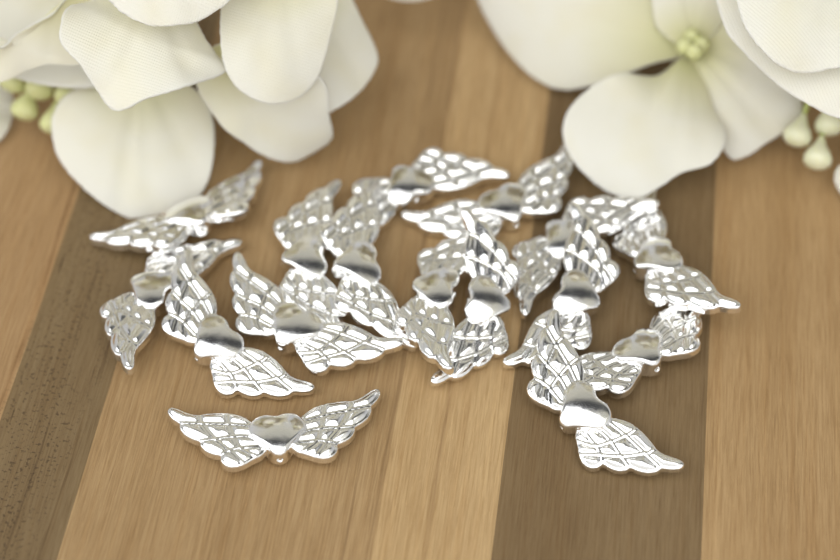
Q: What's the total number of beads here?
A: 16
